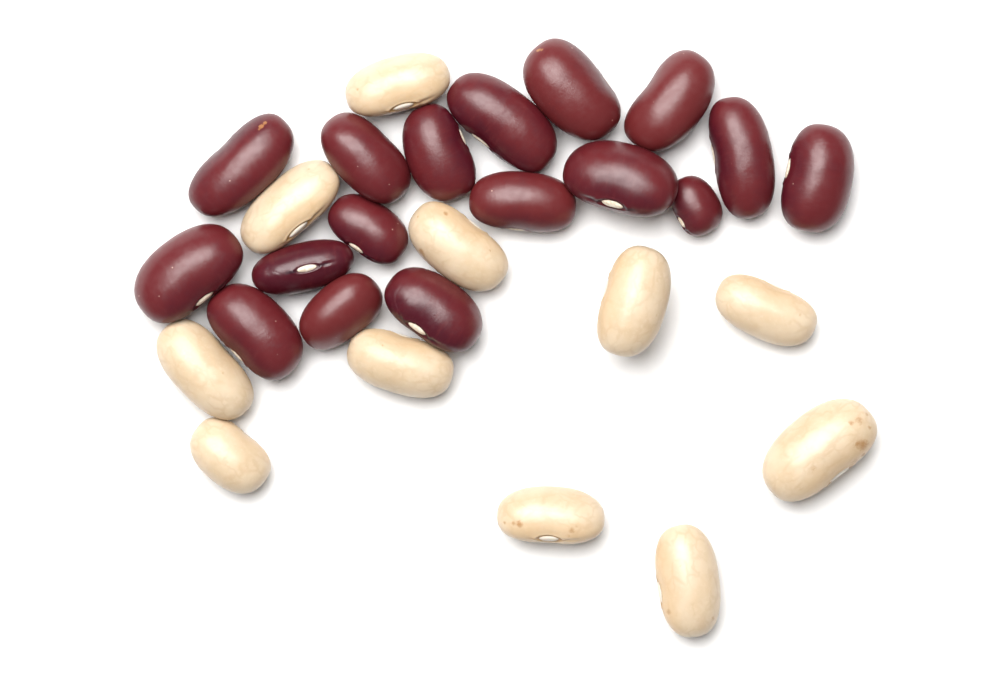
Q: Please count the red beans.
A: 17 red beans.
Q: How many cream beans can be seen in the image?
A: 11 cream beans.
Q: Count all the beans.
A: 28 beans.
